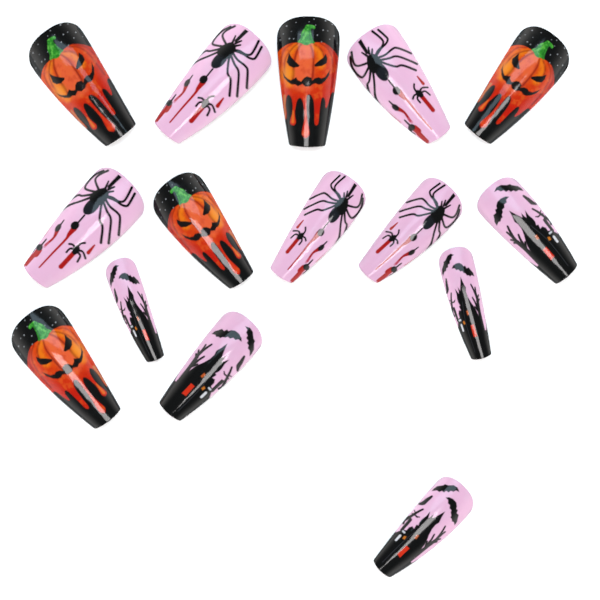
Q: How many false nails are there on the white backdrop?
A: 15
